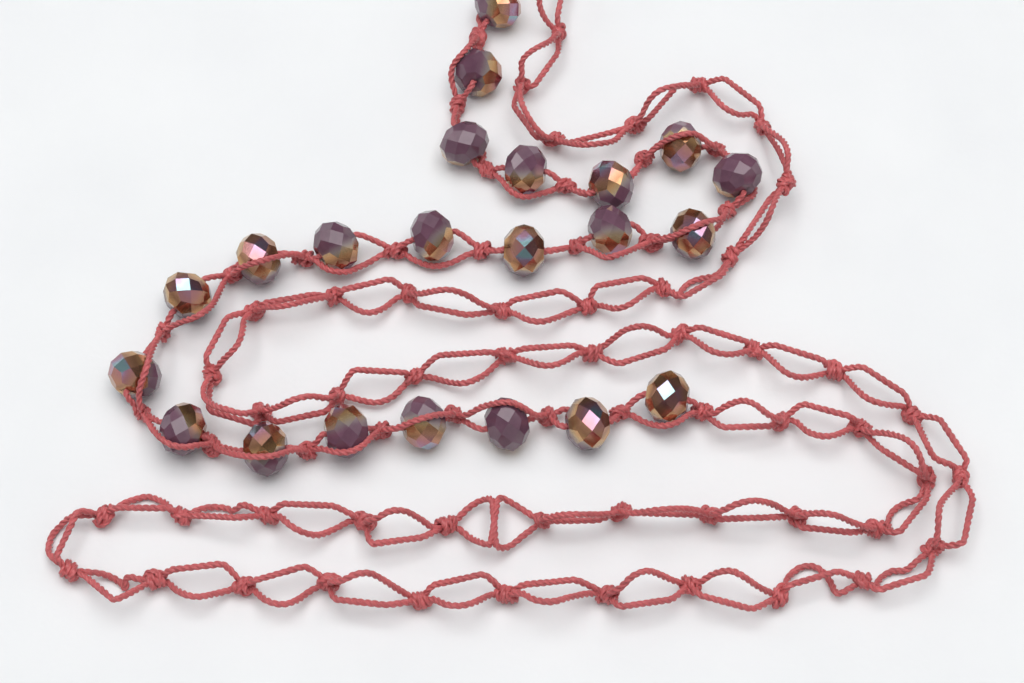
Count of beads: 22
